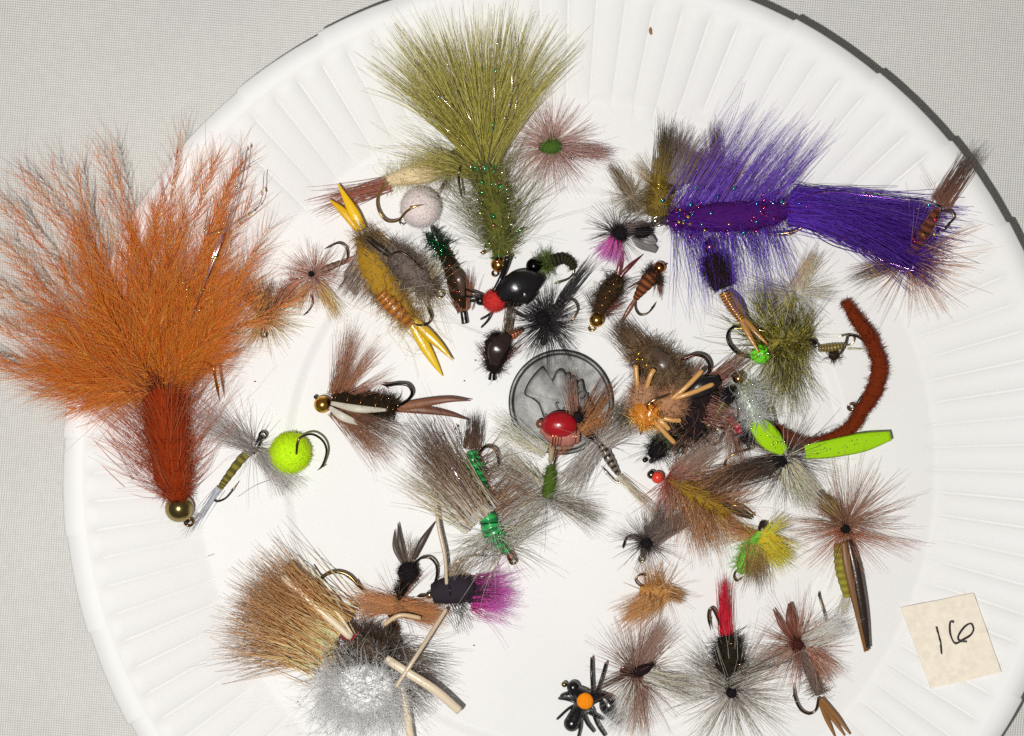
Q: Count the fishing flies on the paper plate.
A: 55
